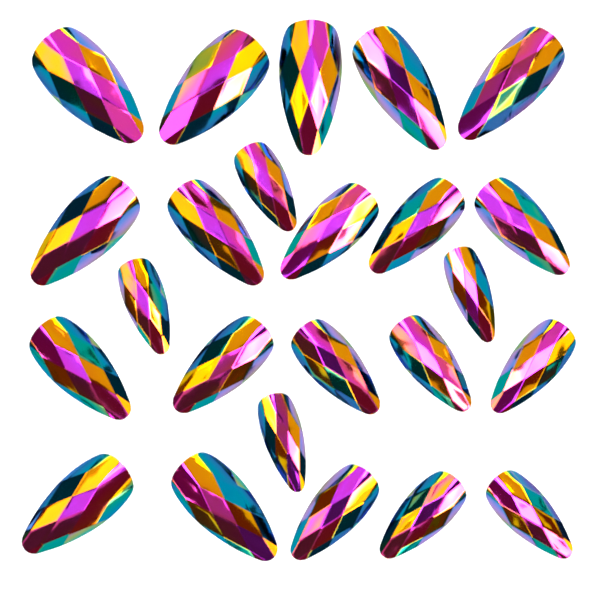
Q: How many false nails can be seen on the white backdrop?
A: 24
